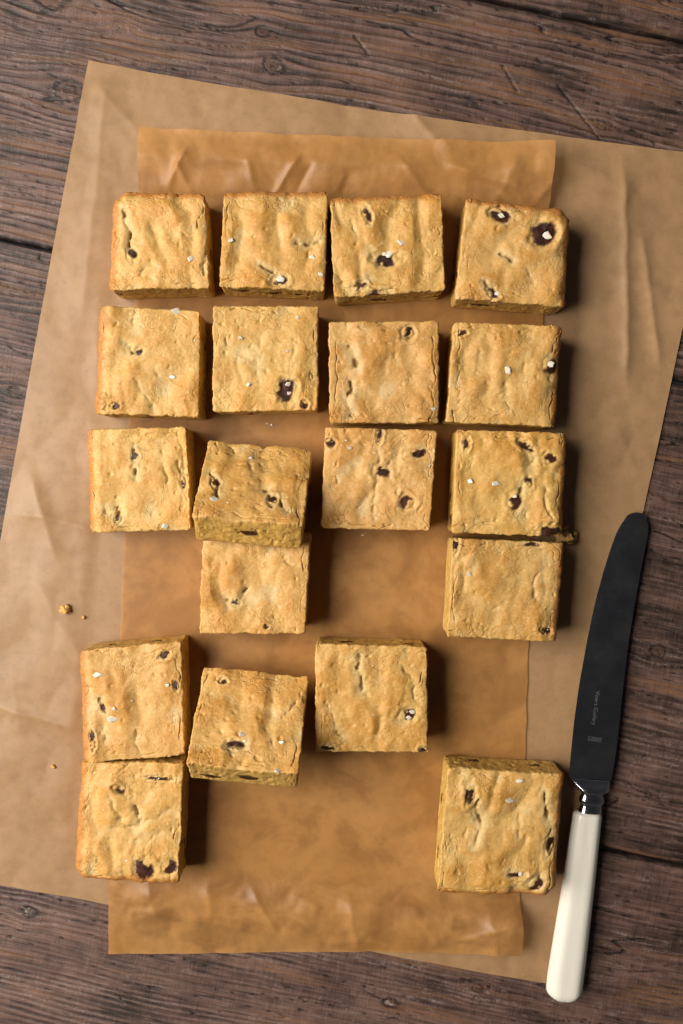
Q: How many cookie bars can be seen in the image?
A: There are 19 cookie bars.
